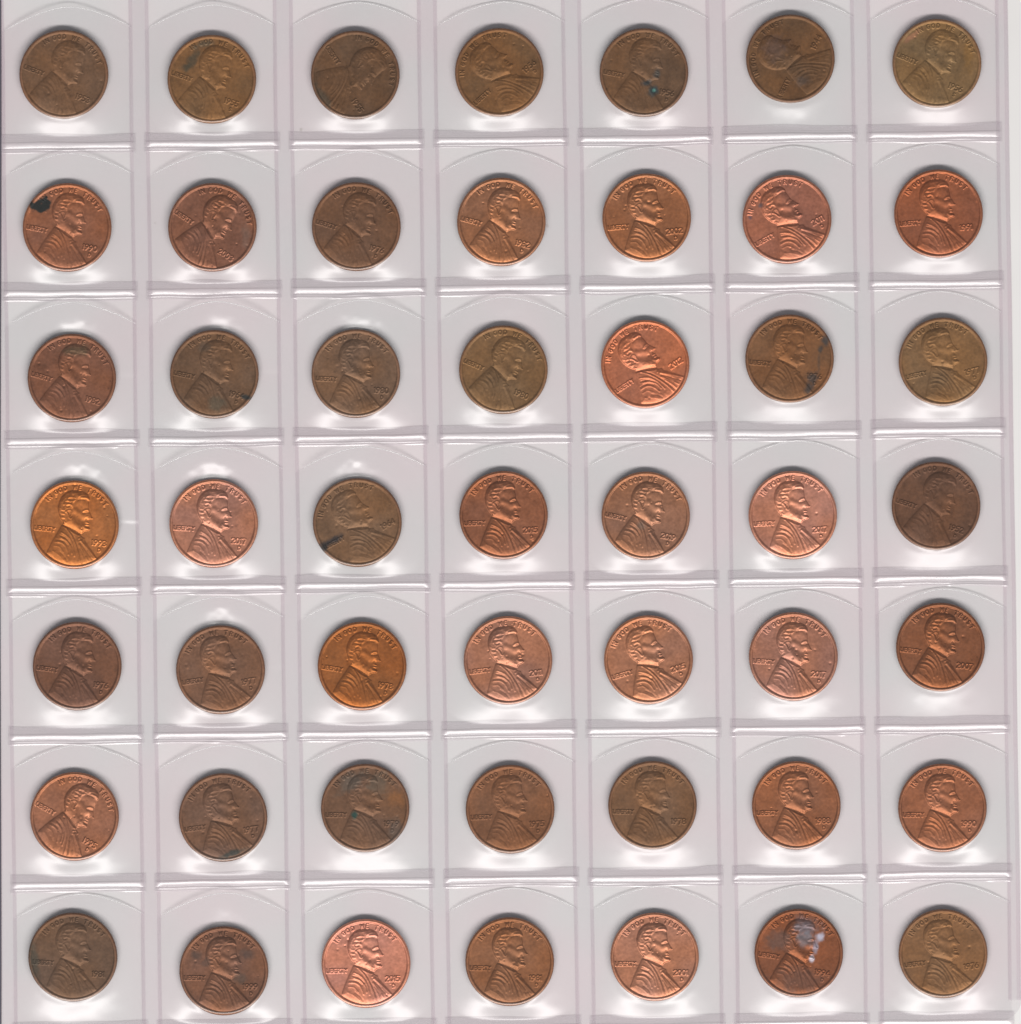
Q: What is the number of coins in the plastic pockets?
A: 49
